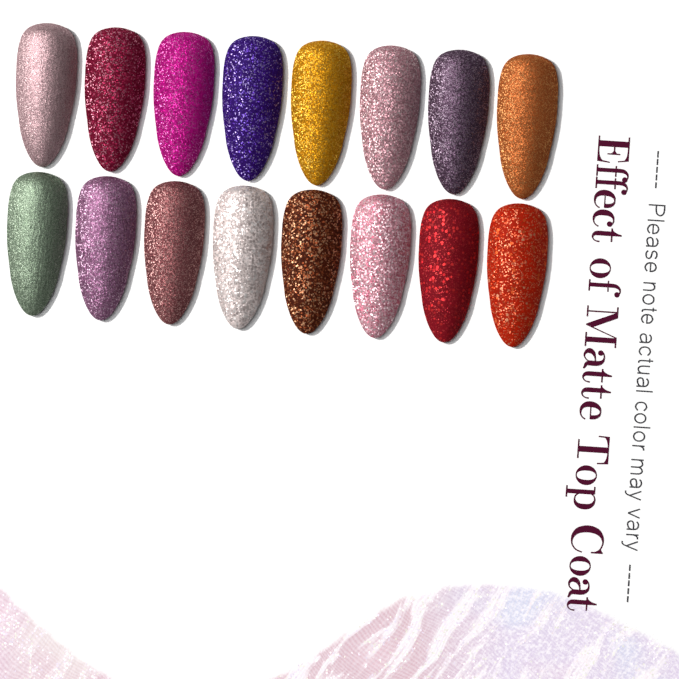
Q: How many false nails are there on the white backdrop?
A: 16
